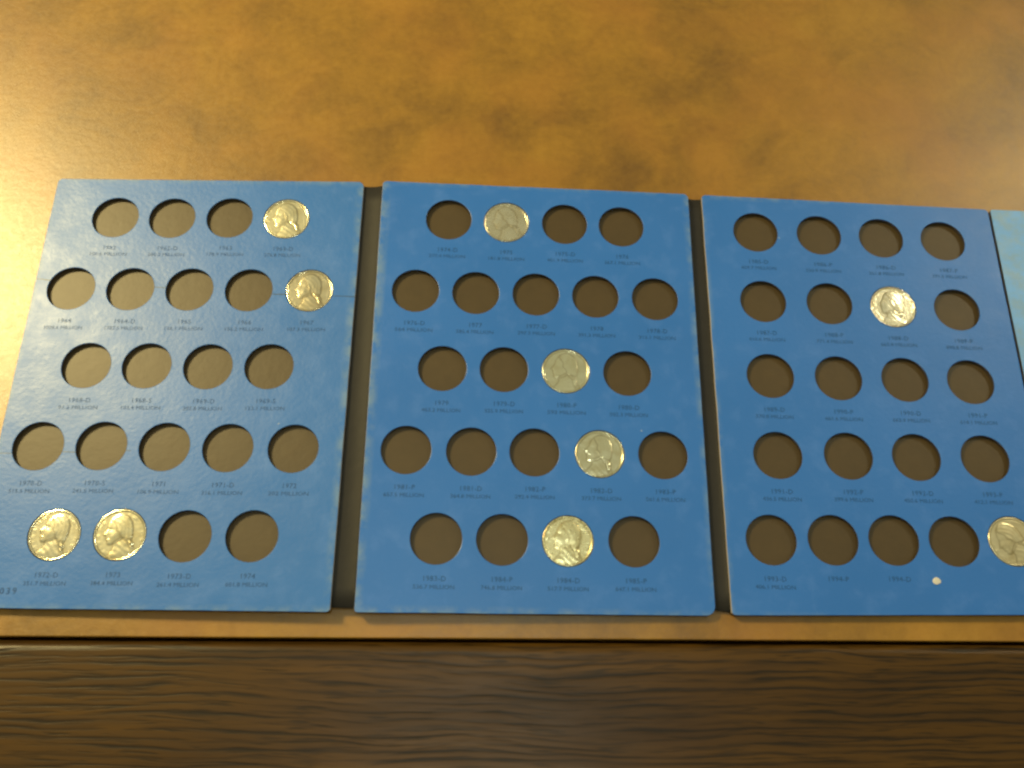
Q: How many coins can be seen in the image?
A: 10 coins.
